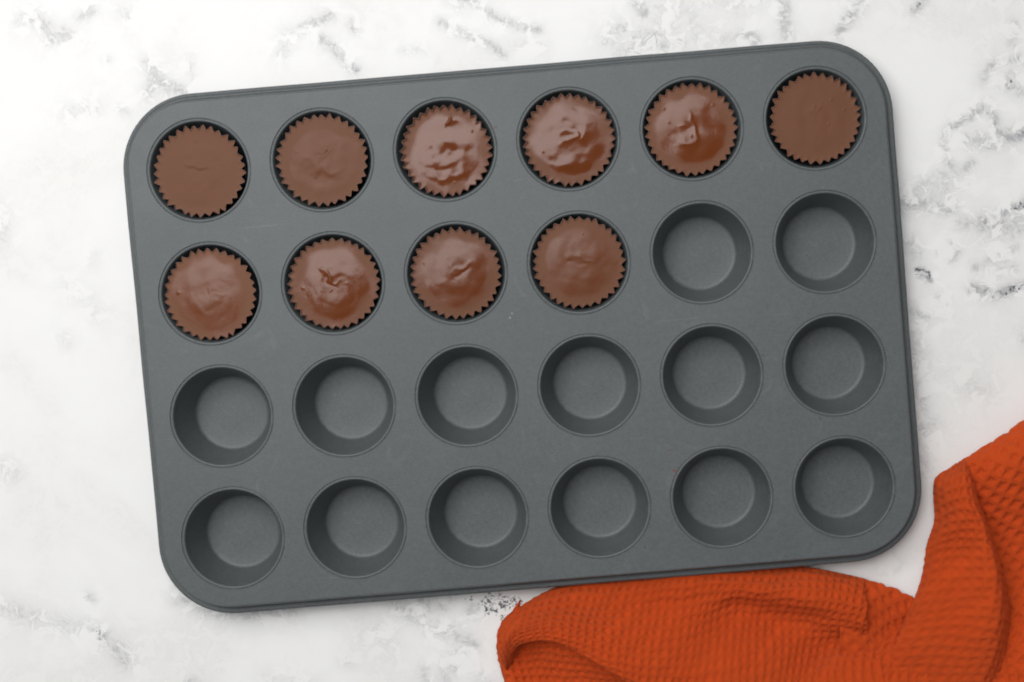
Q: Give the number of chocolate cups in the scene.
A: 10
